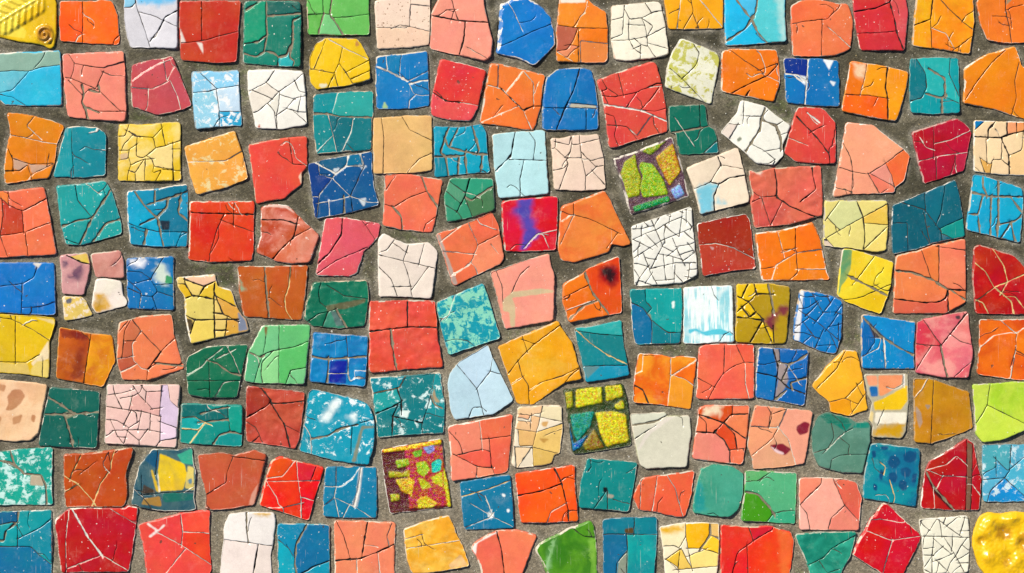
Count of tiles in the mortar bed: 158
